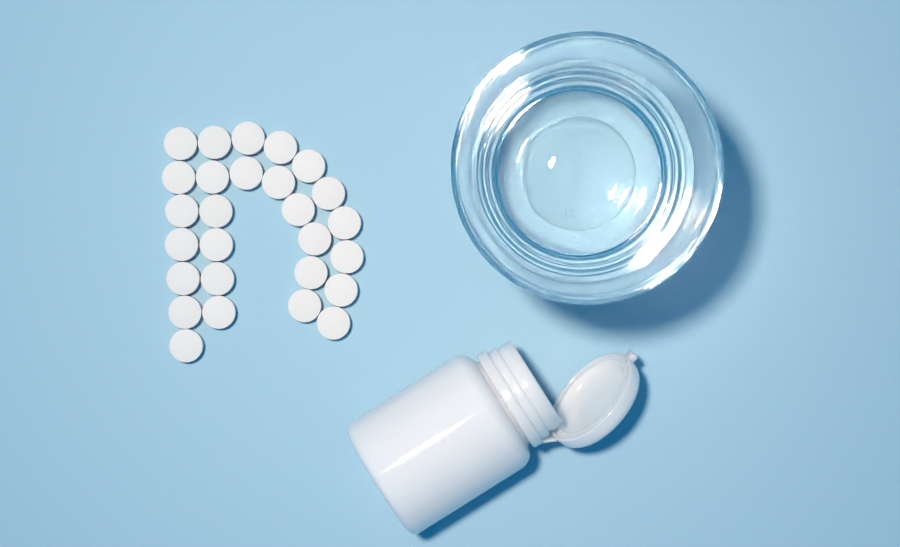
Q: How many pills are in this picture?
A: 27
